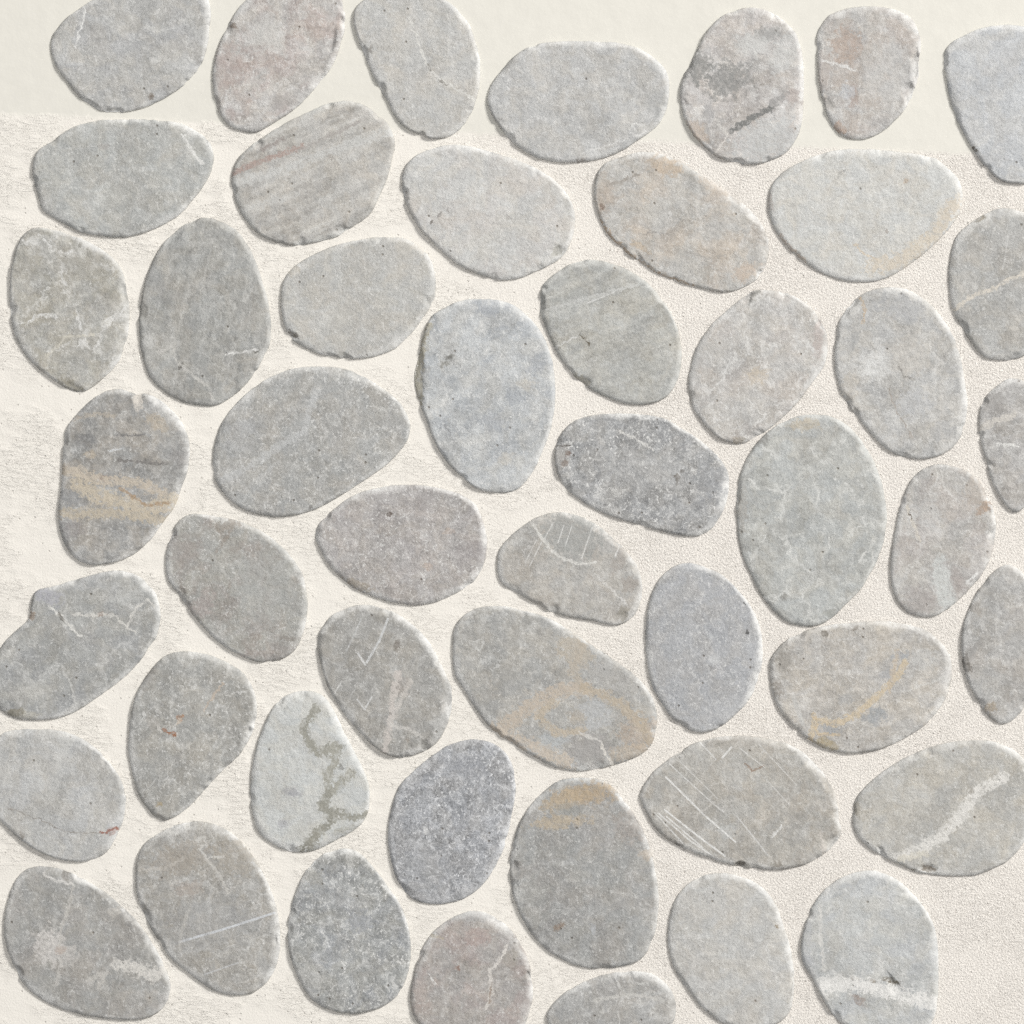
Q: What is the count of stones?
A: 49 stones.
